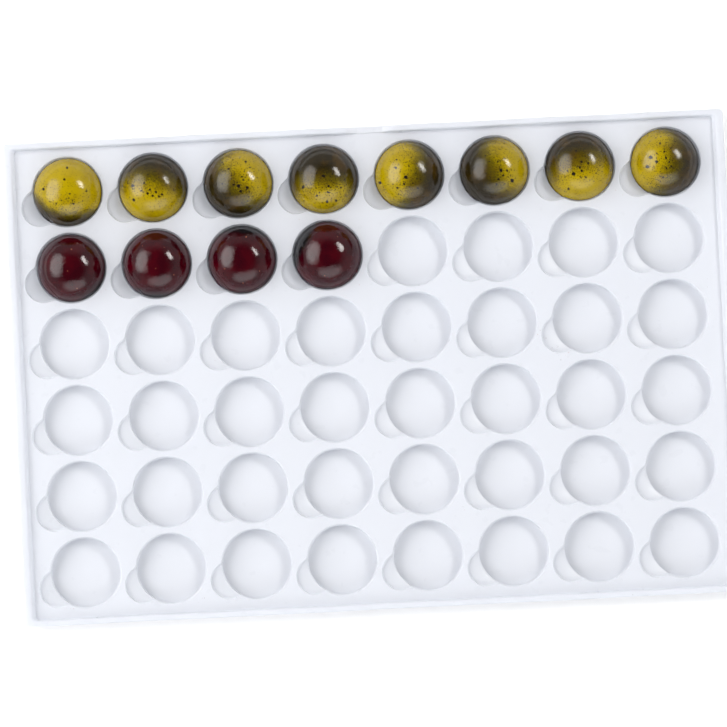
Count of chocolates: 12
